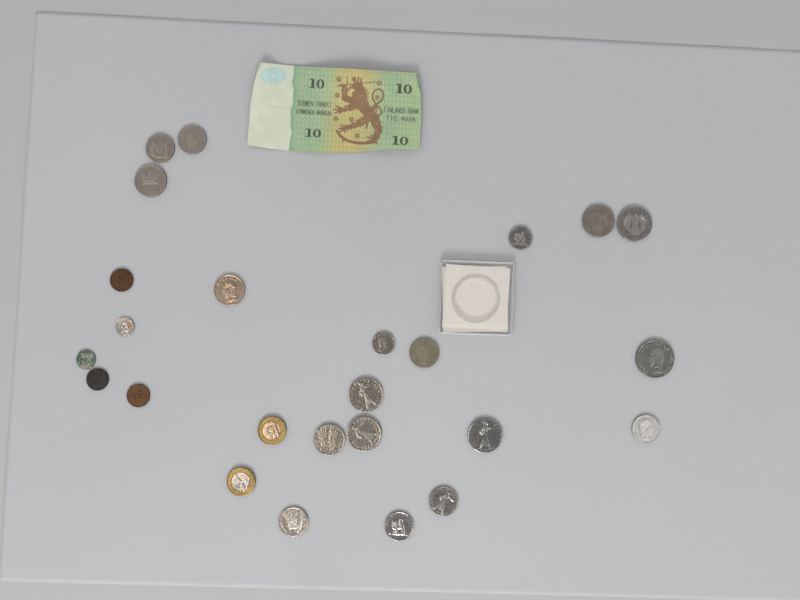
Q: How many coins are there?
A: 25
